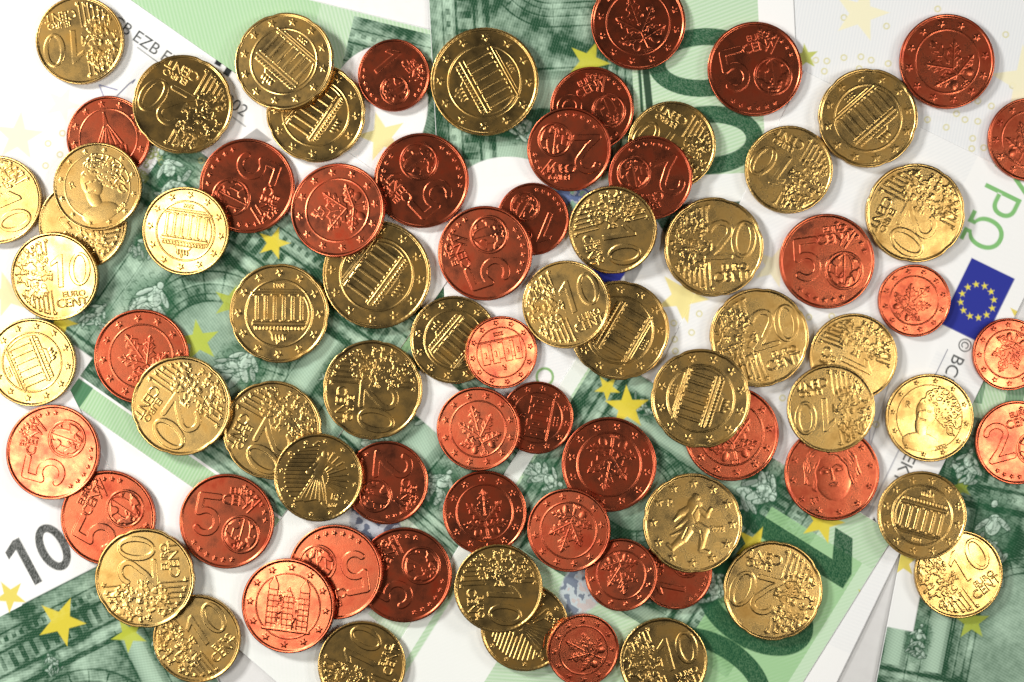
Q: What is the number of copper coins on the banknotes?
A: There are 37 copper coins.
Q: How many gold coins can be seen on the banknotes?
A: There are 41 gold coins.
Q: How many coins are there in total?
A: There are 78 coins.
